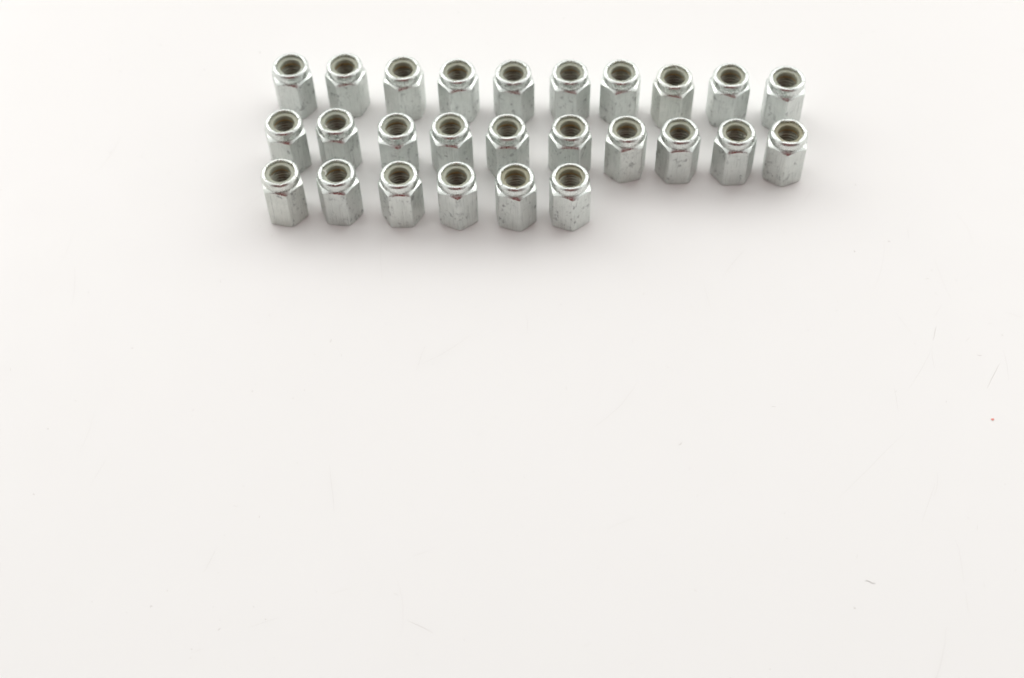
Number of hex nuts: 26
